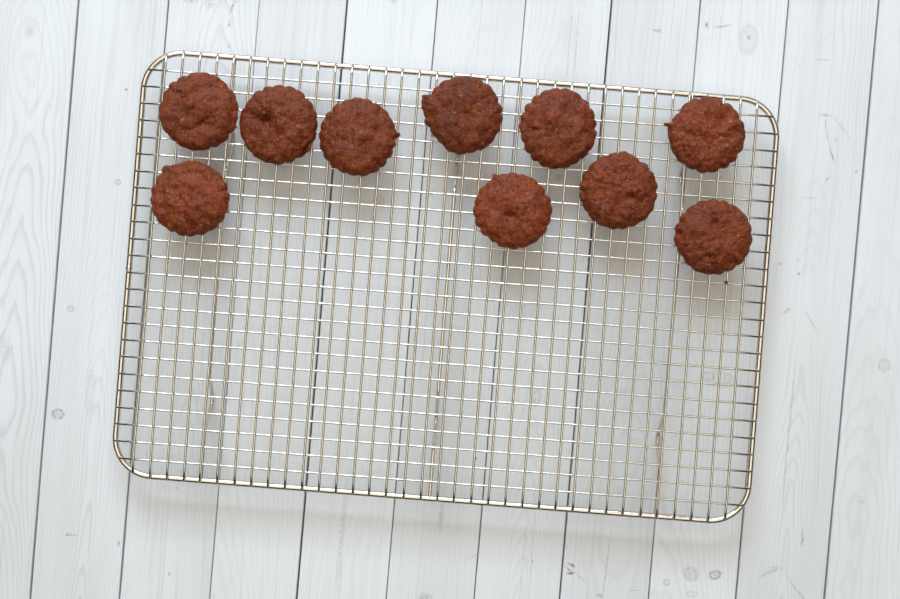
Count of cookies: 10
